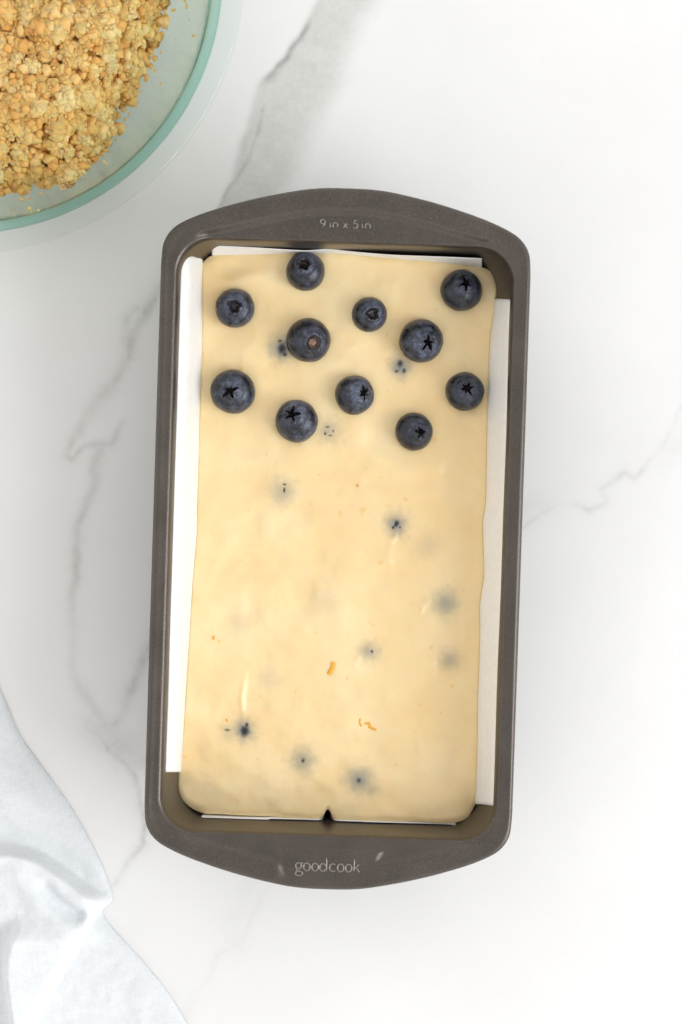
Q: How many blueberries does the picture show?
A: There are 11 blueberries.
